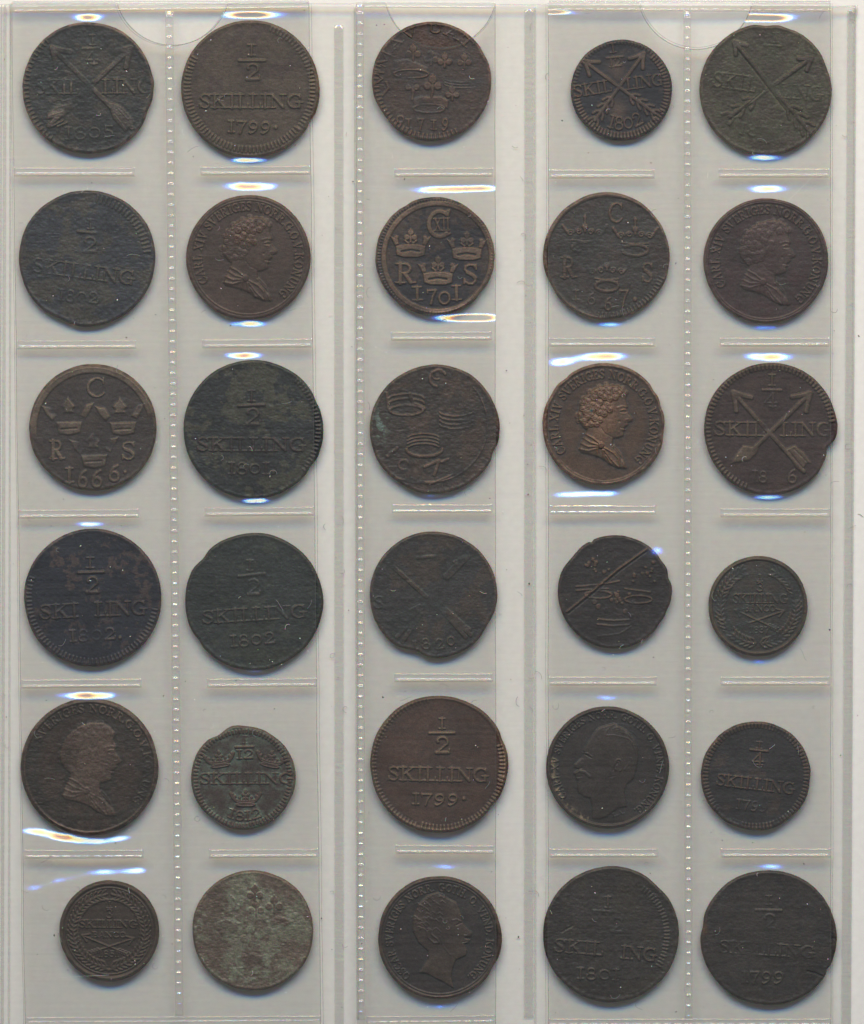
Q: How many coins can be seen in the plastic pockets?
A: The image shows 30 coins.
